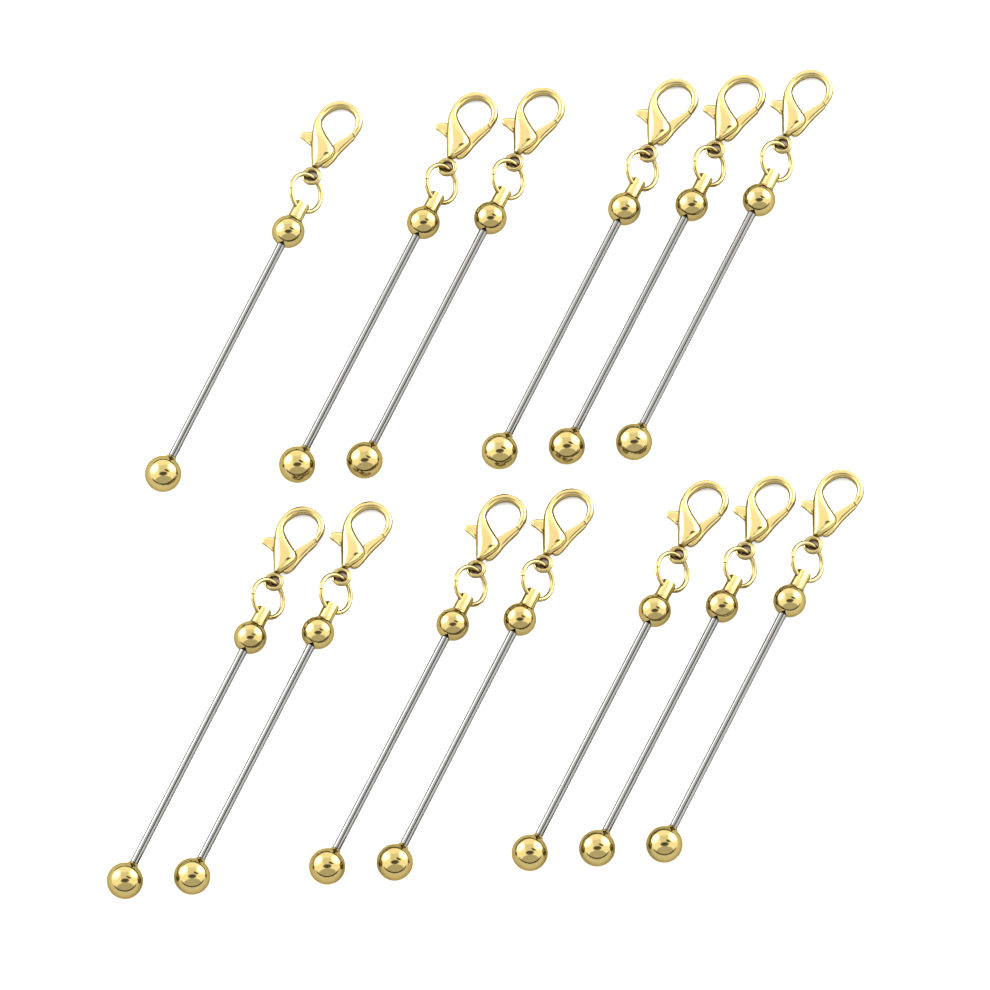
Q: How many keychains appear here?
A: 13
